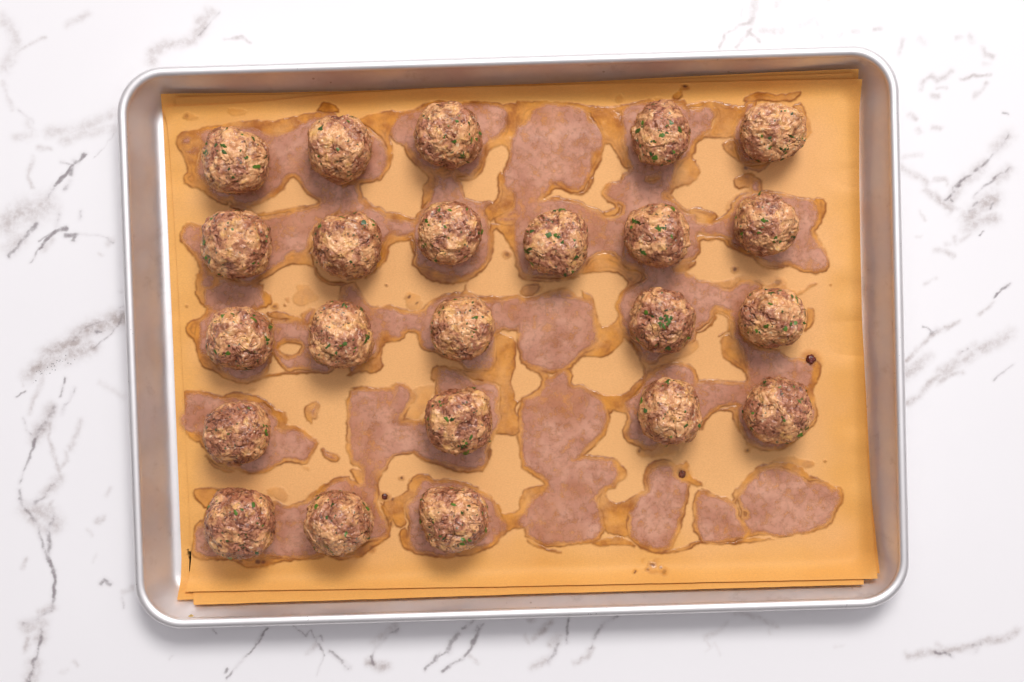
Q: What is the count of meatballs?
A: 23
